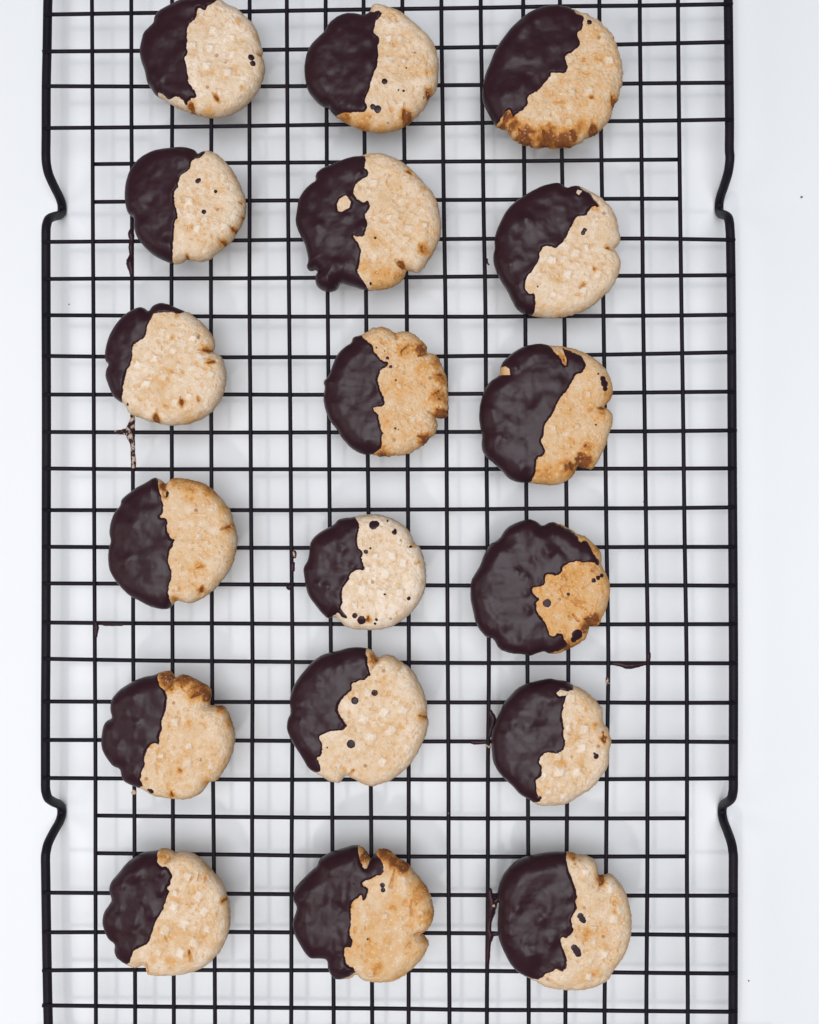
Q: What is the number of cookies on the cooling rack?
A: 18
